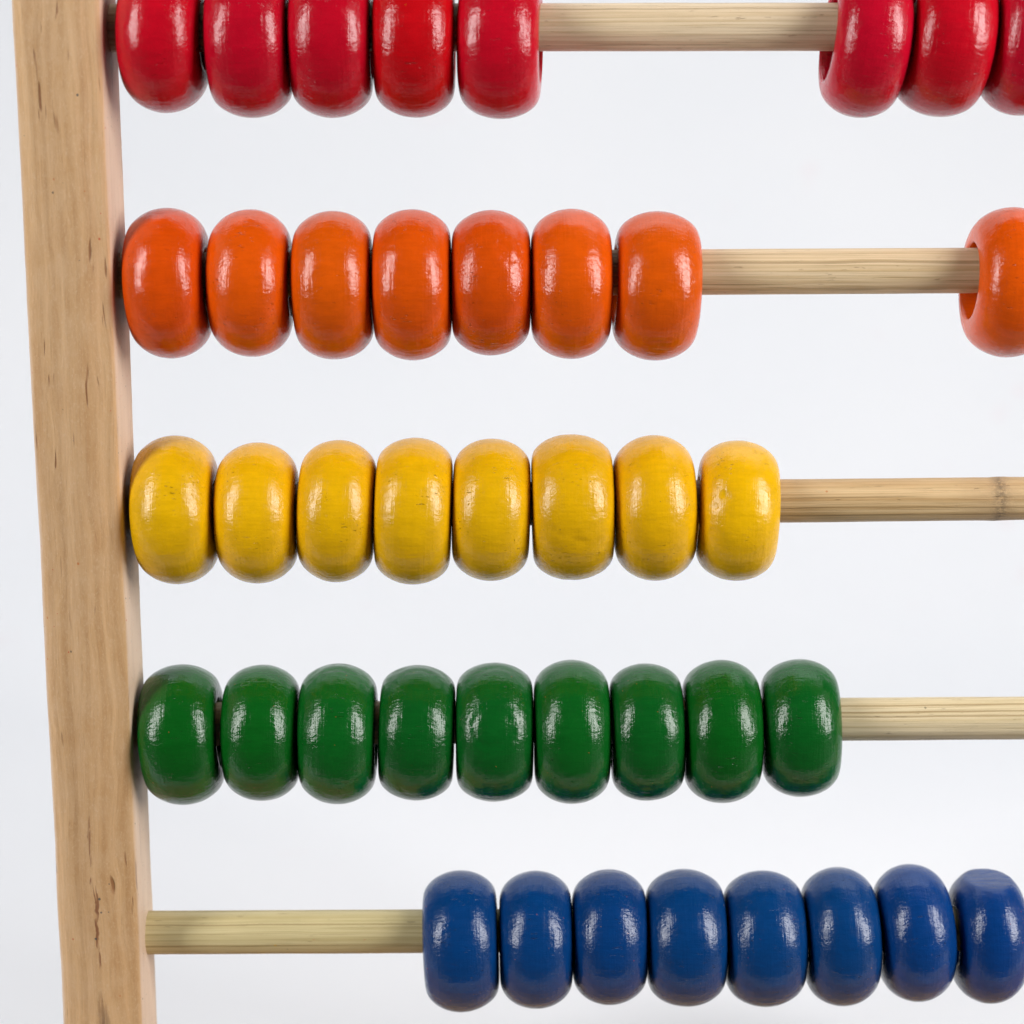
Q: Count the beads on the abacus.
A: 41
